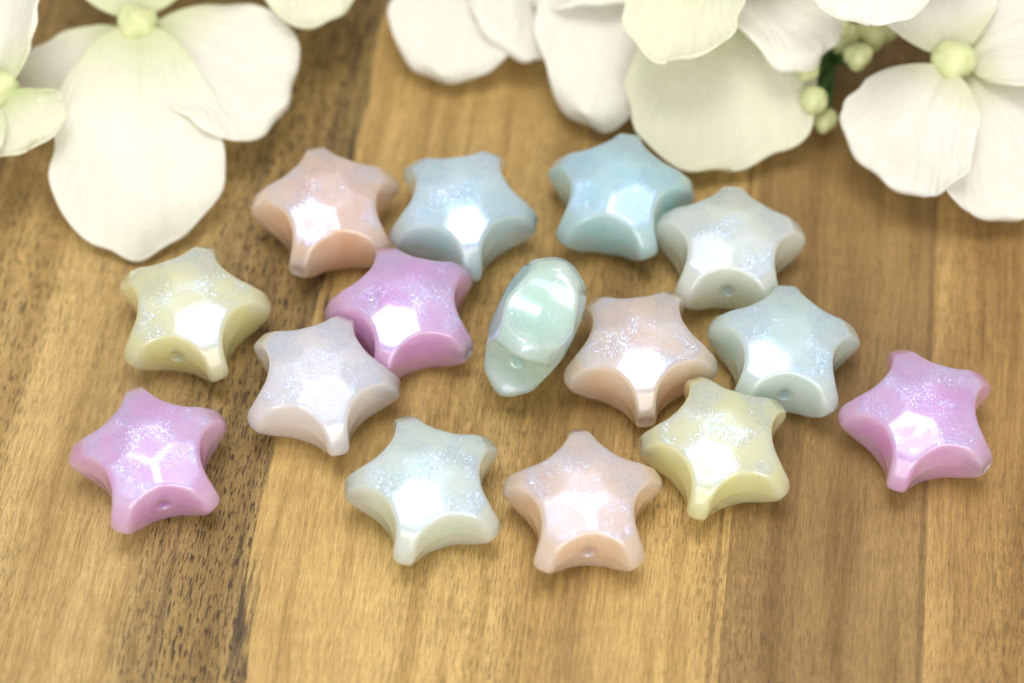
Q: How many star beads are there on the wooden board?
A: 15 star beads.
